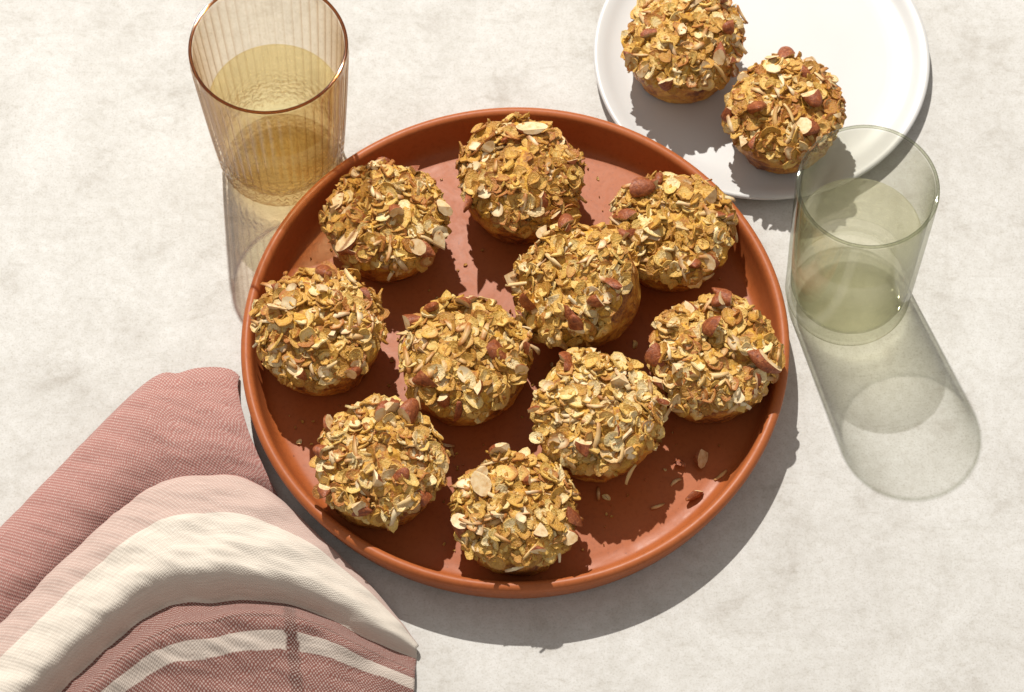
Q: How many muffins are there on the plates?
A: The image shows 12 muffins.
